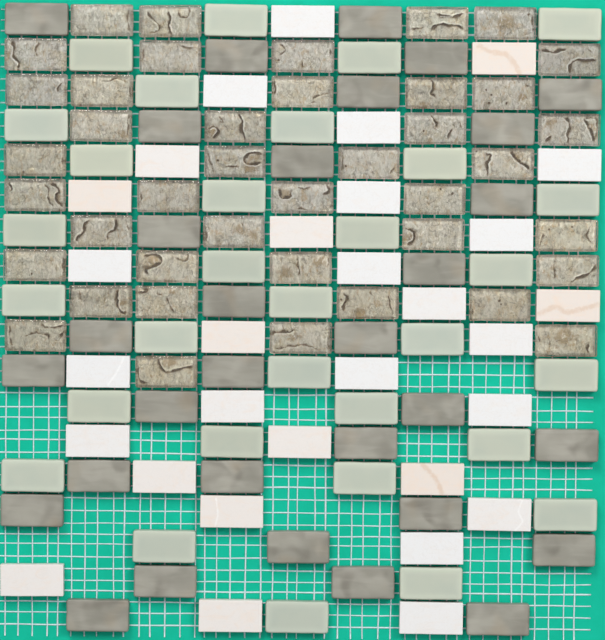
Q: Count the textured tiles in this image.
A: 41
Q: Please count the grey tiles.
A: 31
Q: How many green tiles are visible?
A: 31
